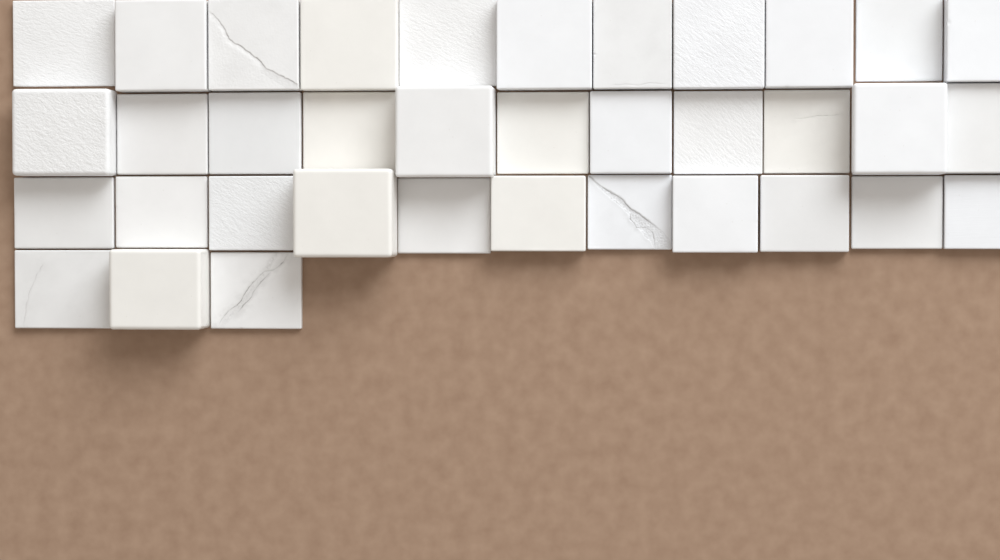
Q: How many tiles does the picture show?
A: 36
